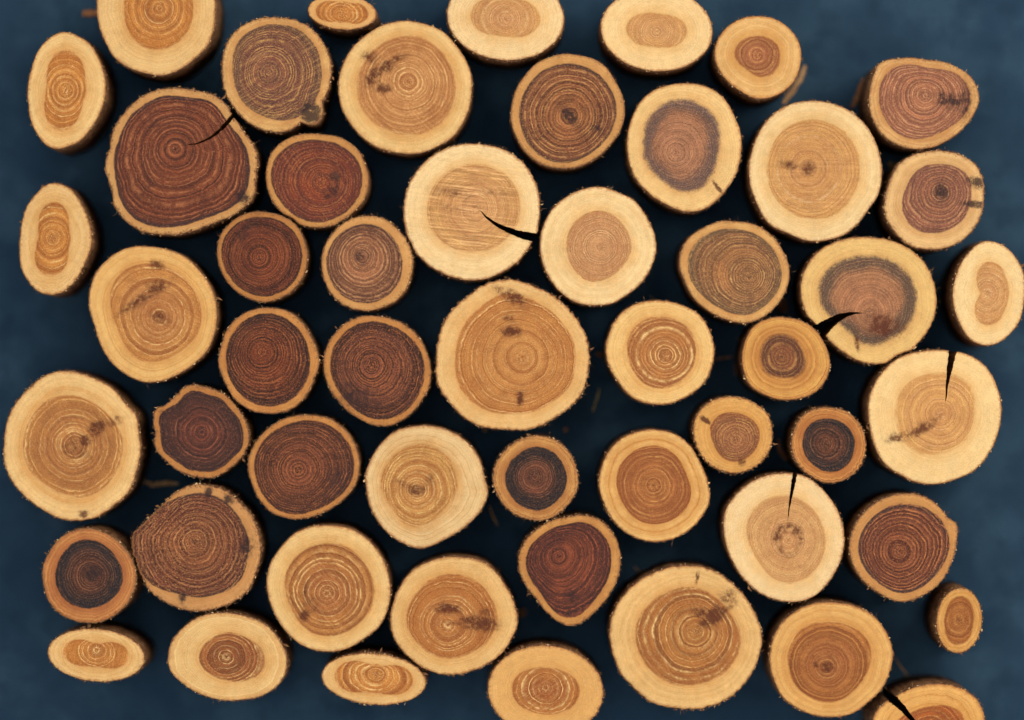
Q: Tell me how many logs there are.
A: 53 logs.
